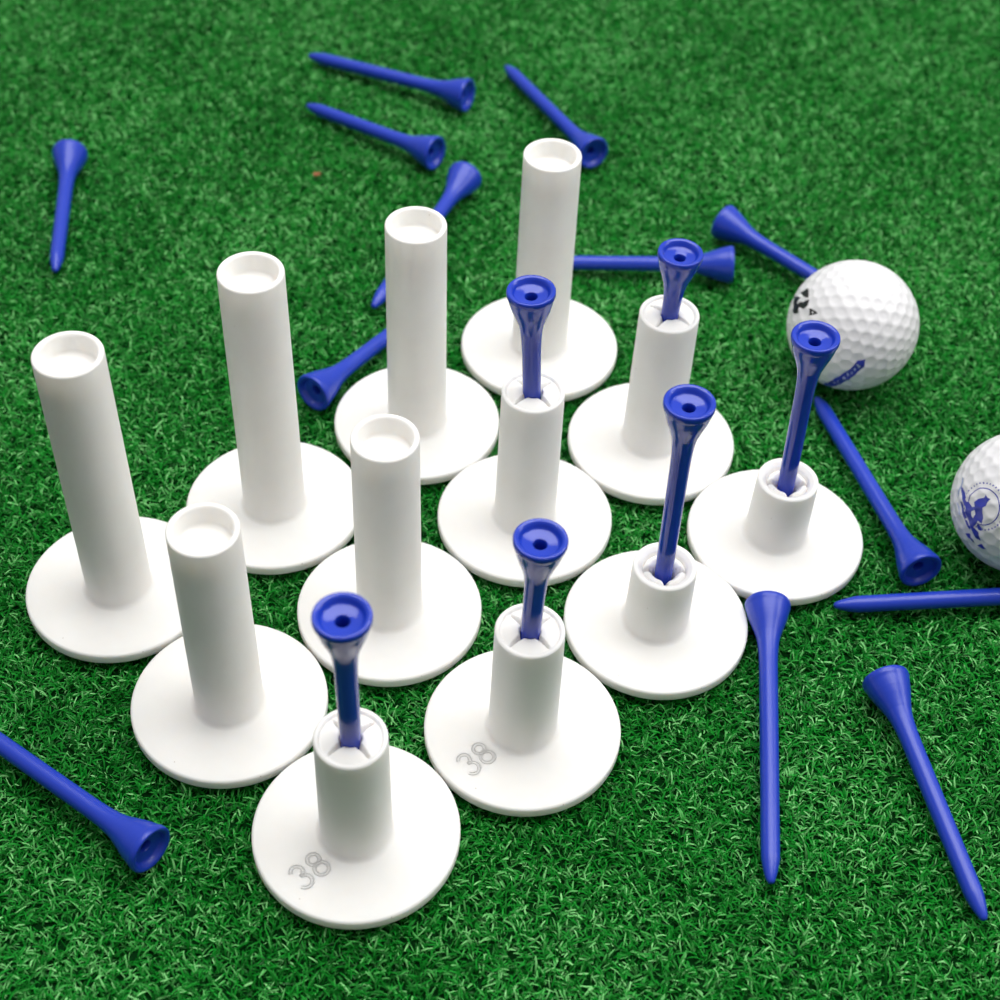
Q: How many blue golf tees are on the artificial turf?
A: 19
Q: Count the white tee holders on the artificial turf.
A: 12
